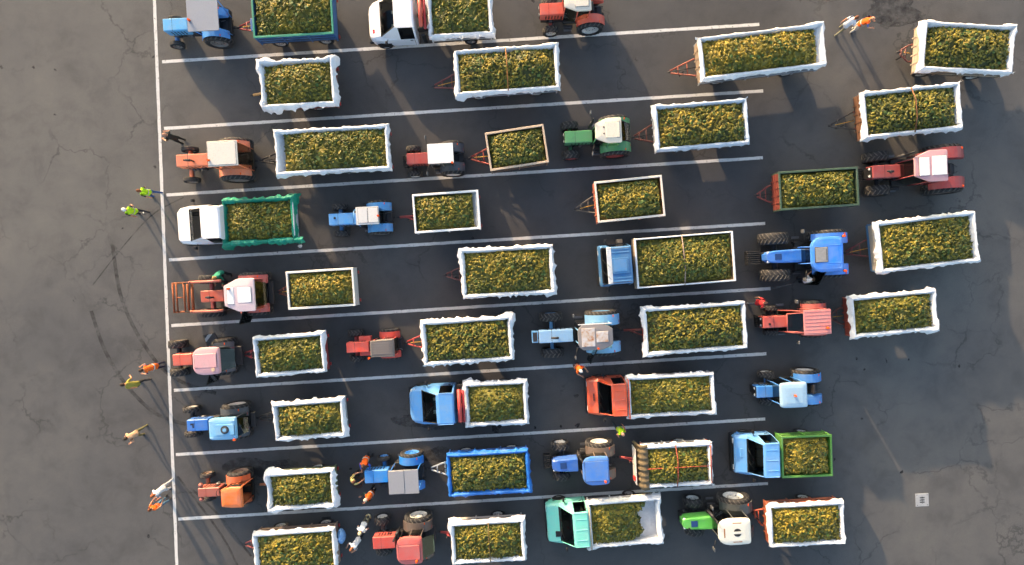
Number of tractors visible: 20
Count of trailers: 26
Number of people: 20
